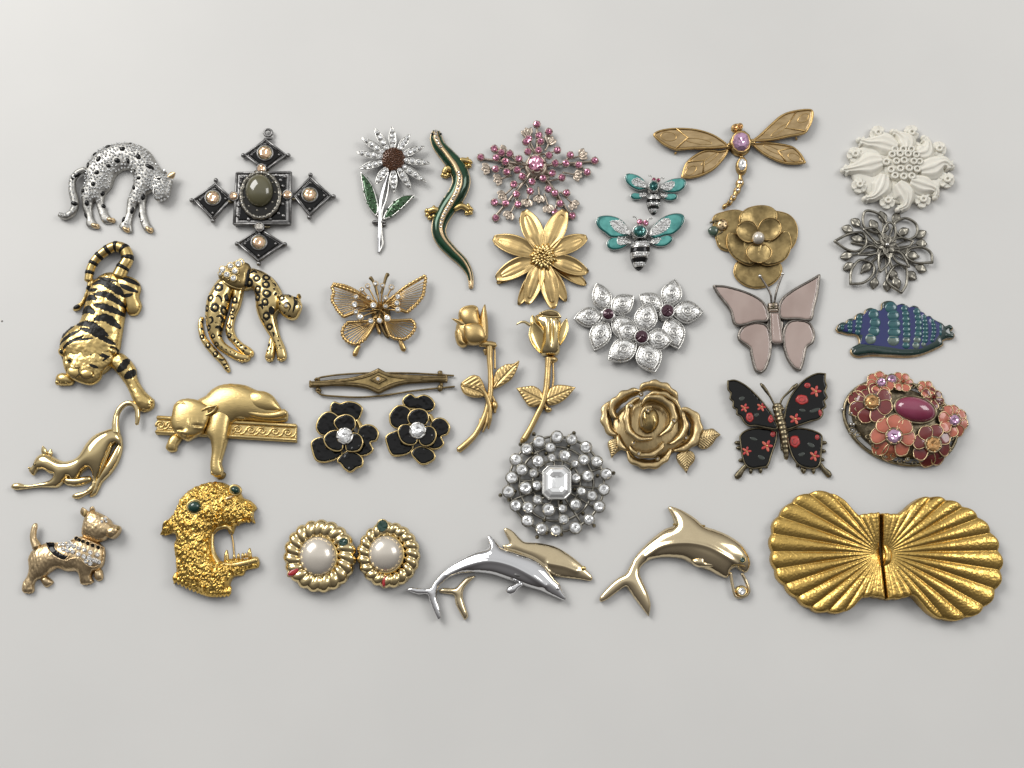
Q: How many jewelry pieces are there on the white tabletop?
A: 36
